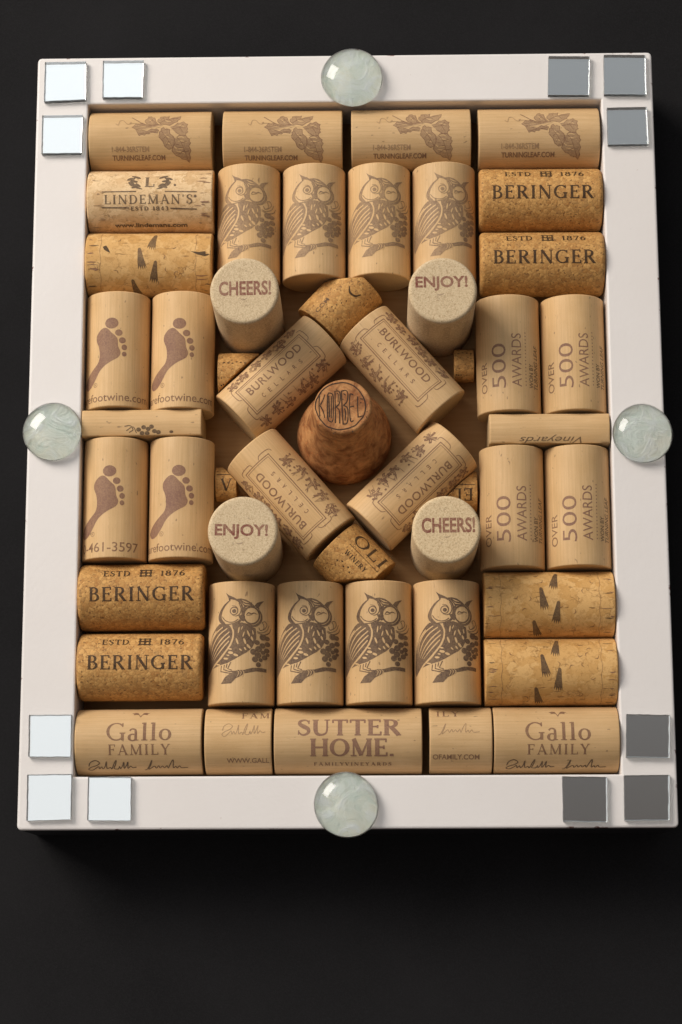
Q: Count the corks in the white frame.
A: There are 50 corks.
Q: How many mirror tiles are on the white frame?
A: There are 12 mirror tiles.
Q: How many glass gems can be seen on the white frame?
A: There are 4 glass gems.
